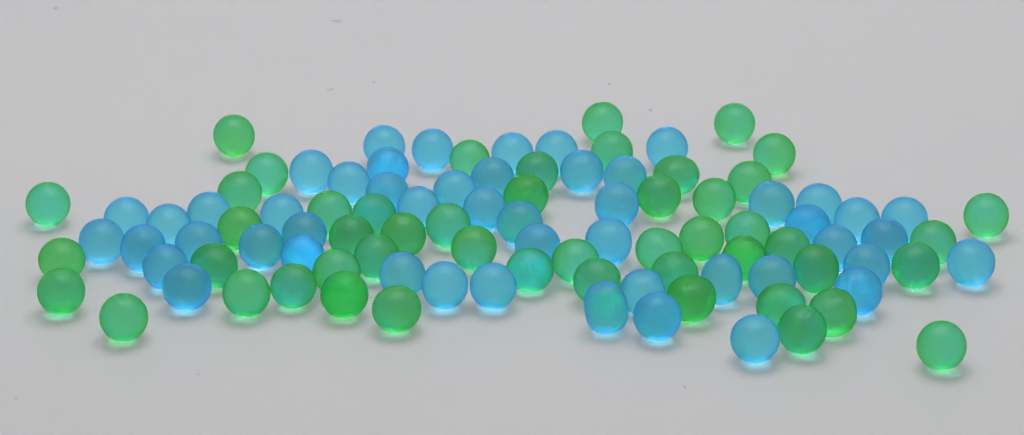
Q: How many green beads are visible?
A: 50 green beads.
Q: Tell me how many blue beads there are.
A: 50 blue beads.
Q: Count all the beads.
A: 100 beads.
